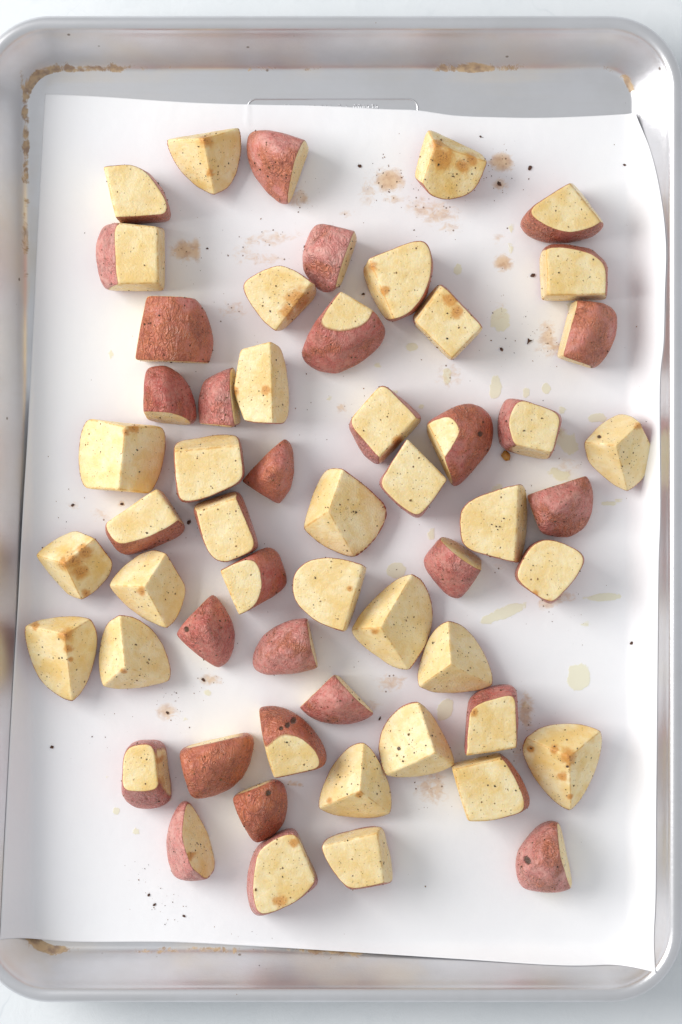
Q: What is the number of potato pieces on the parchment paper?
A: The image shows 56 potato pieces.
